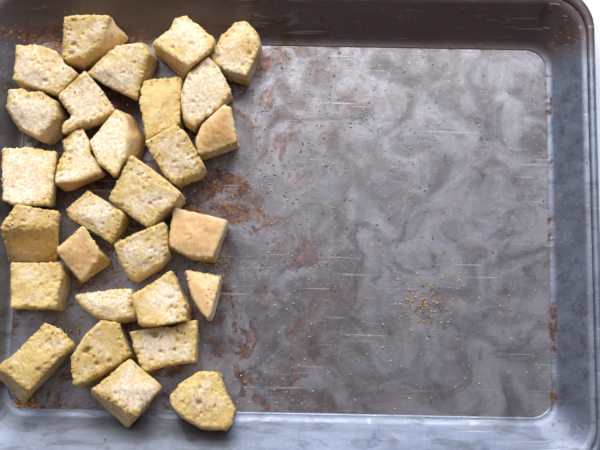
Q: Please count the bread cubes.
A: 29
